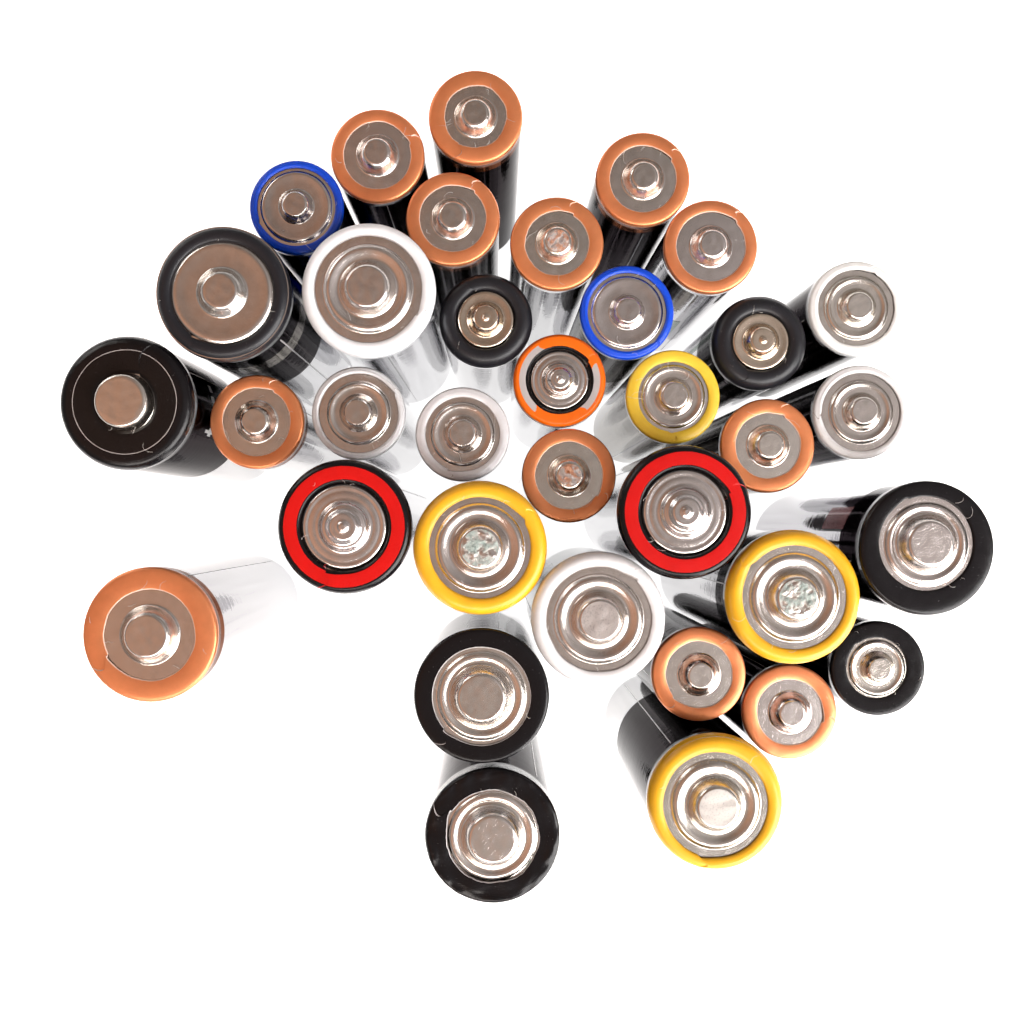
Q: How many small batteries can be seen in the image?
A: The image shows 22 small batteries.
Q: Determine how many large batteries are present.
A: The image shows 13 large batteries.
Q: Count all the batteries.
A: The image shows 35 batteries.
